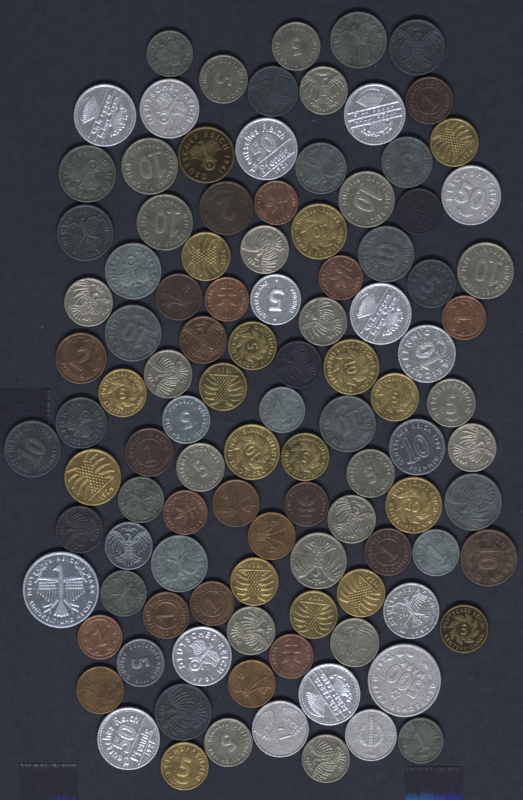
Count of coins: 107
